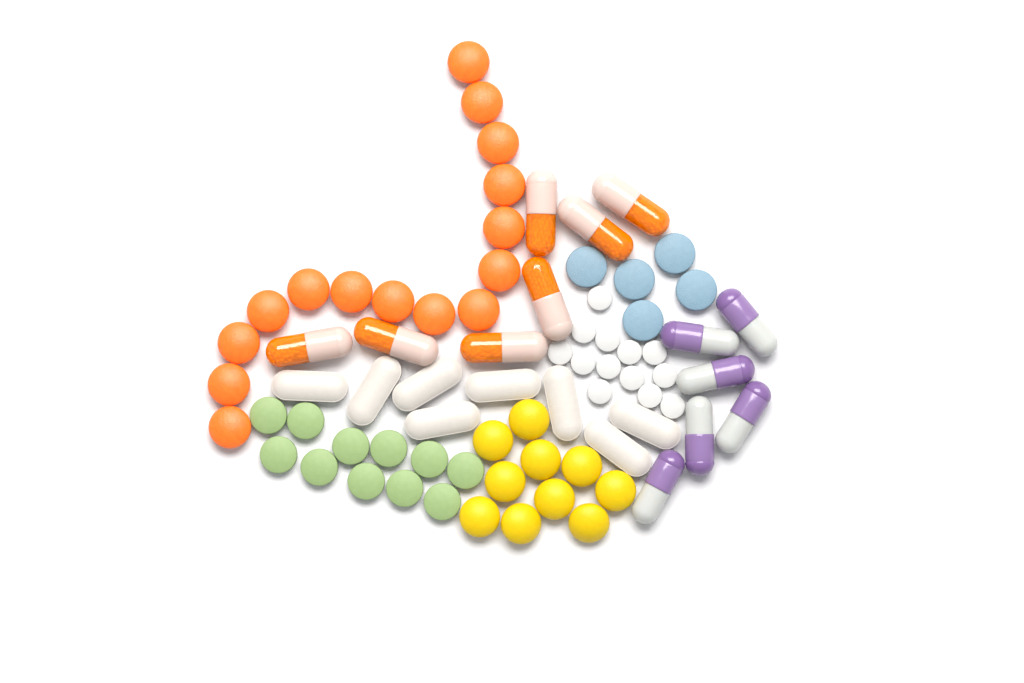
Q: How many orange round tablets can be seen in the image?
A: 15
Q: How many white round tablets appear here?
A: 13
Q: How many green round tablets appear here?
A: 11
